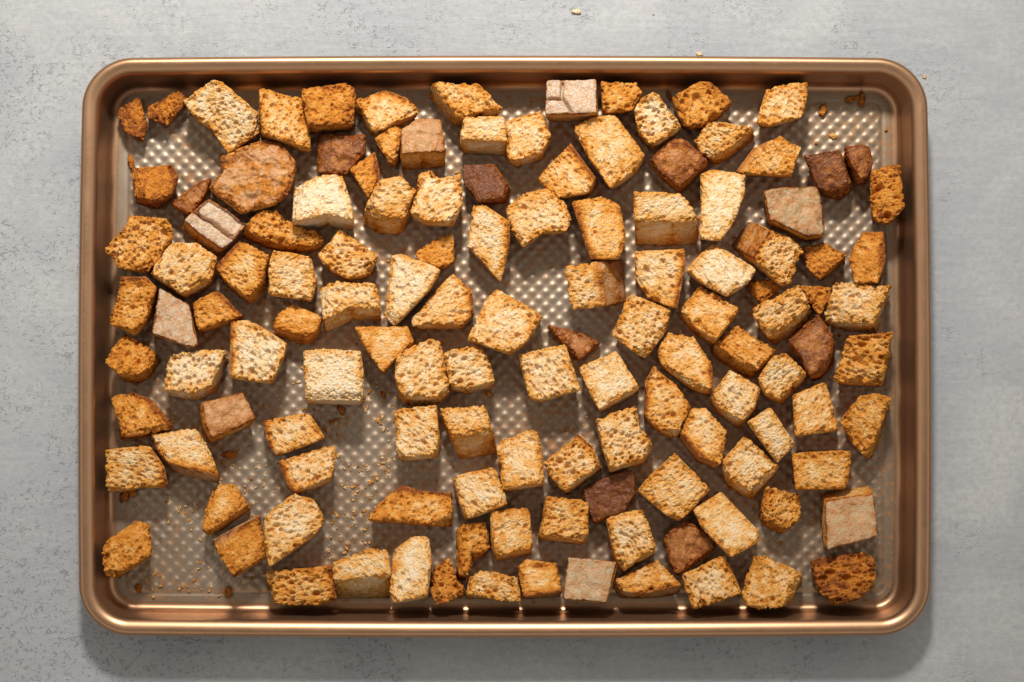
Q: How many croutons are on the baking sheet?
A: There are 128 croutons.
